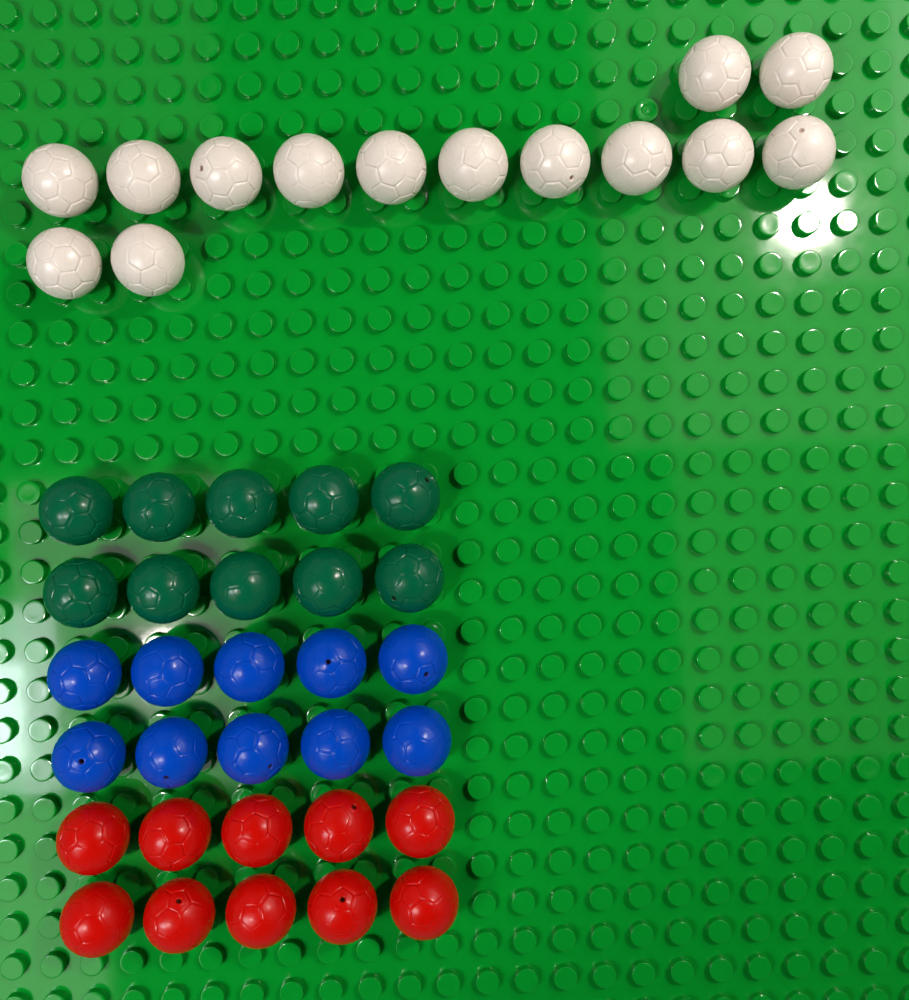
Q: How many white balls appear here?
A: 14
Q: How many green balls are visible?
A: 10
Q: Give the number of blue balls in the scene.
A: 10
